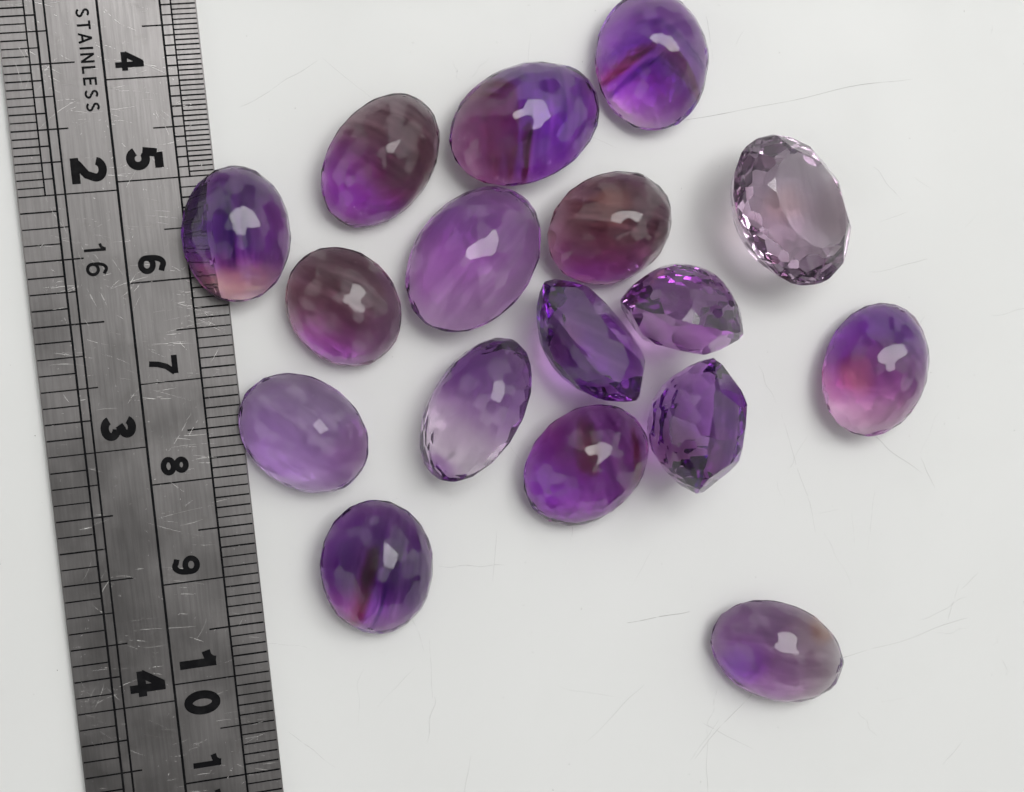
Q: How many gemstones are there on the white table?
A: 17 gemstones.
